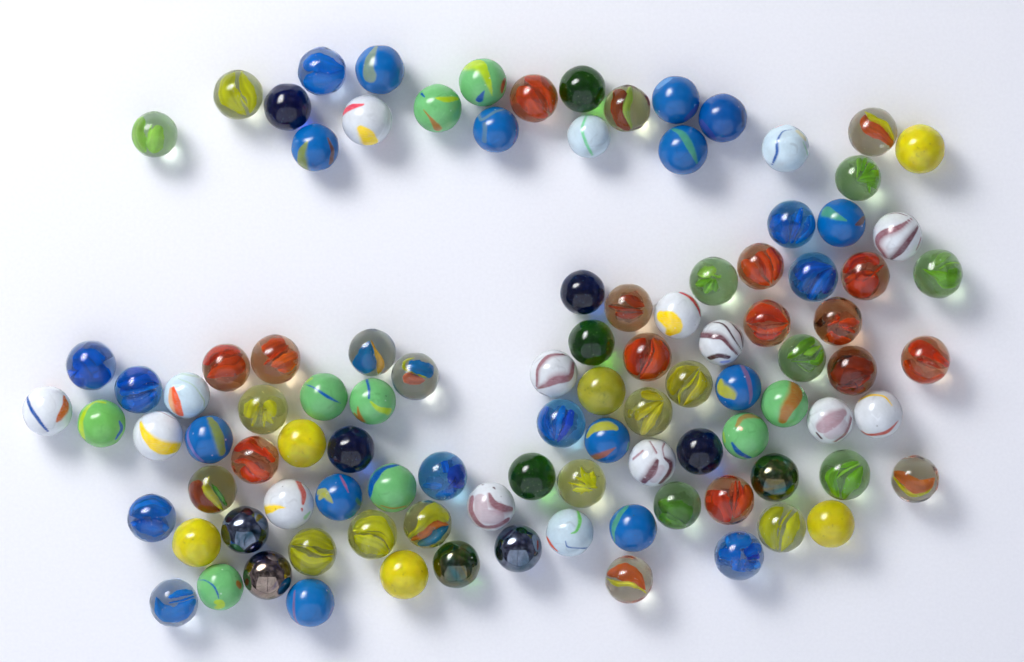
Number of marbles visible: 102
